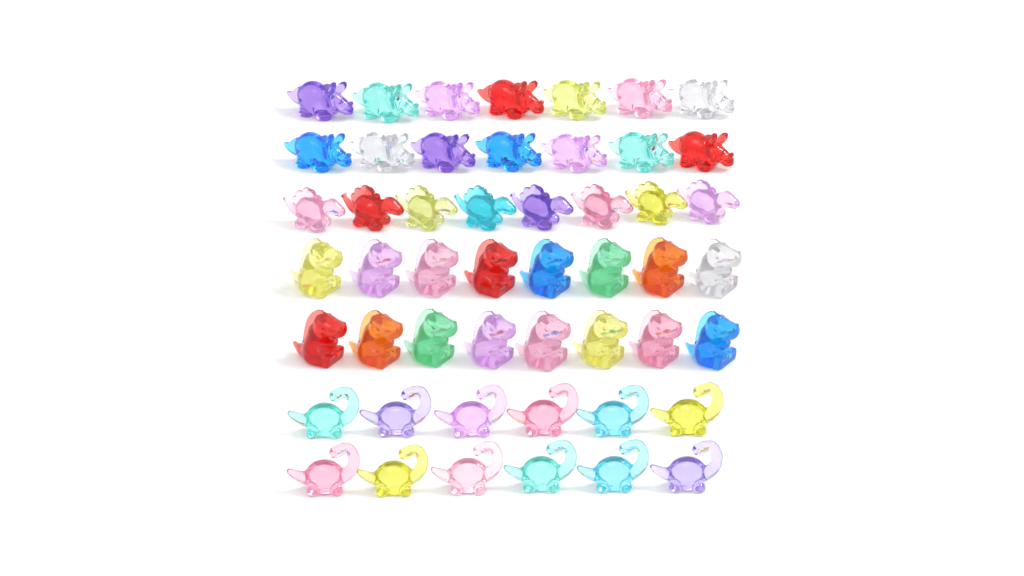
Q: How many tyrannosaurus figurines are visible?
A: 16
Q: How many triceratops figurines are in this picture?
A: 14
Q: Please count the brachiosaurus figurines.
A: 12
